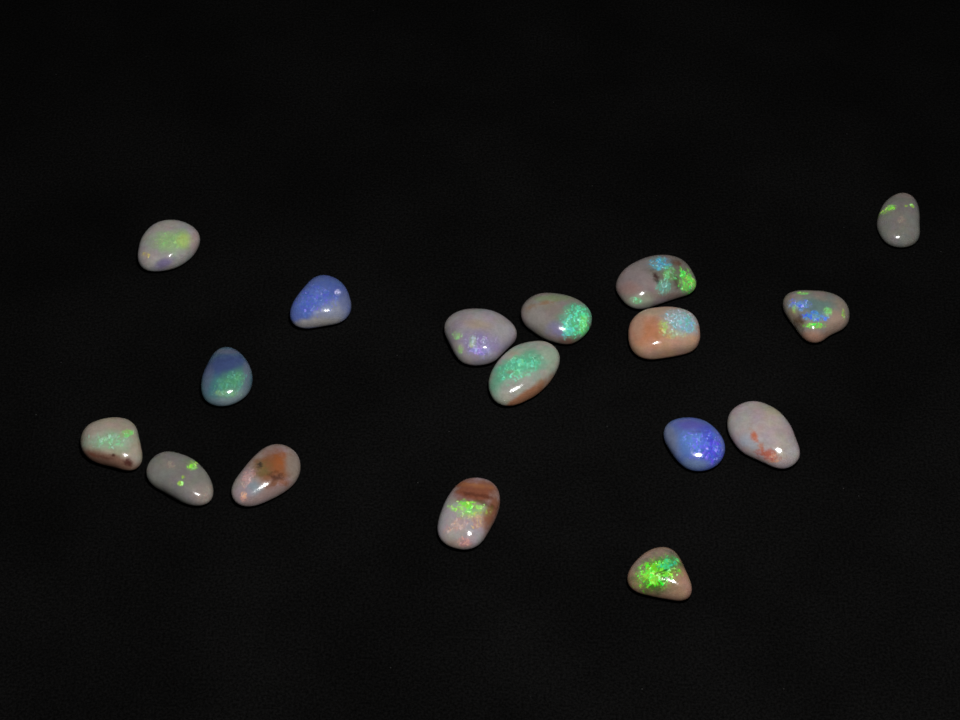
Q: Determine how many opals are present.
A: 17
